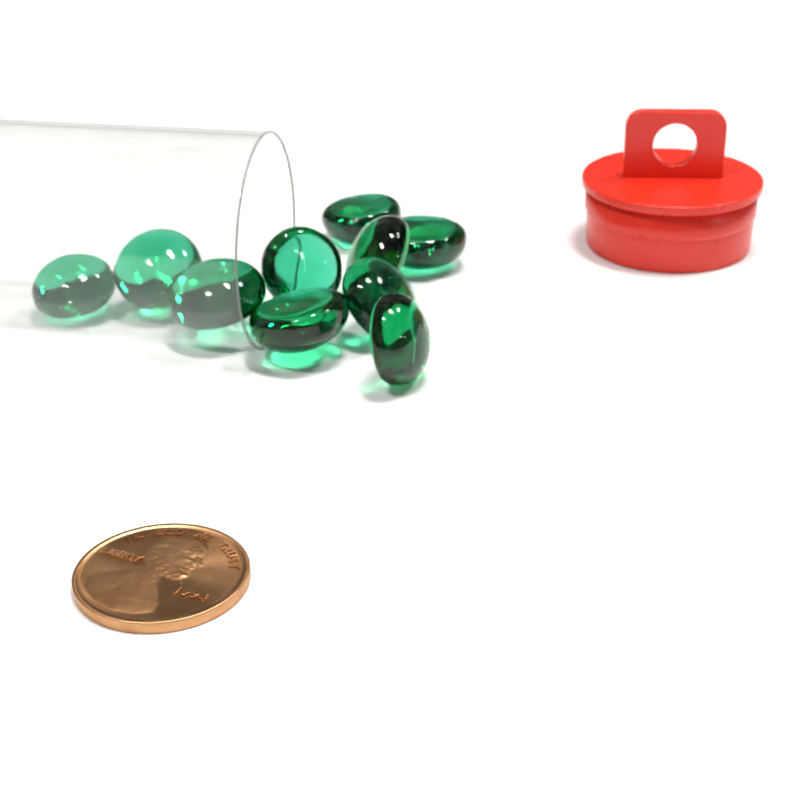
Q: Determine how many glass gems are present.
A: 10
